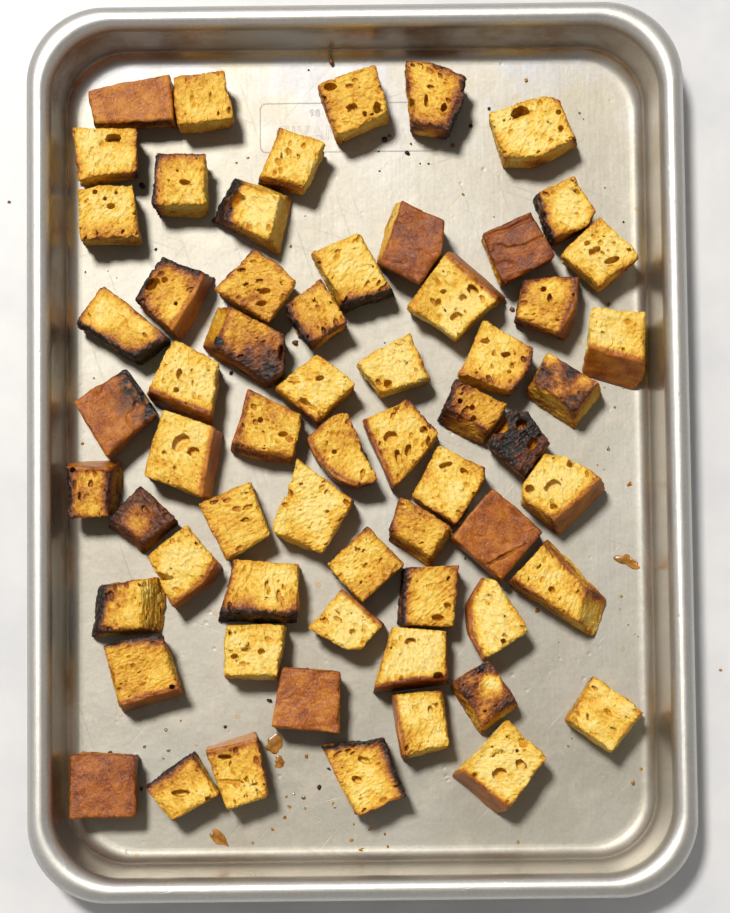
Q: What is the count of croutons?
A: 63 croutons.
